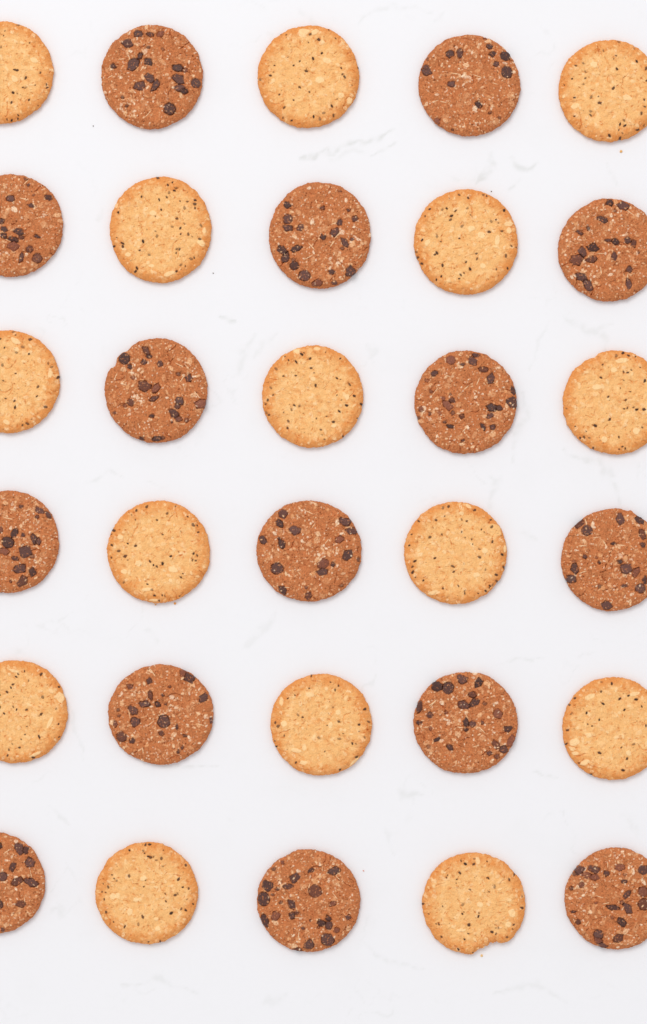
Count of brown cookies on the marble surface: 15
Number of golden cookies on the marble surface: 15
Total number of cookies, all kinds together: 30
